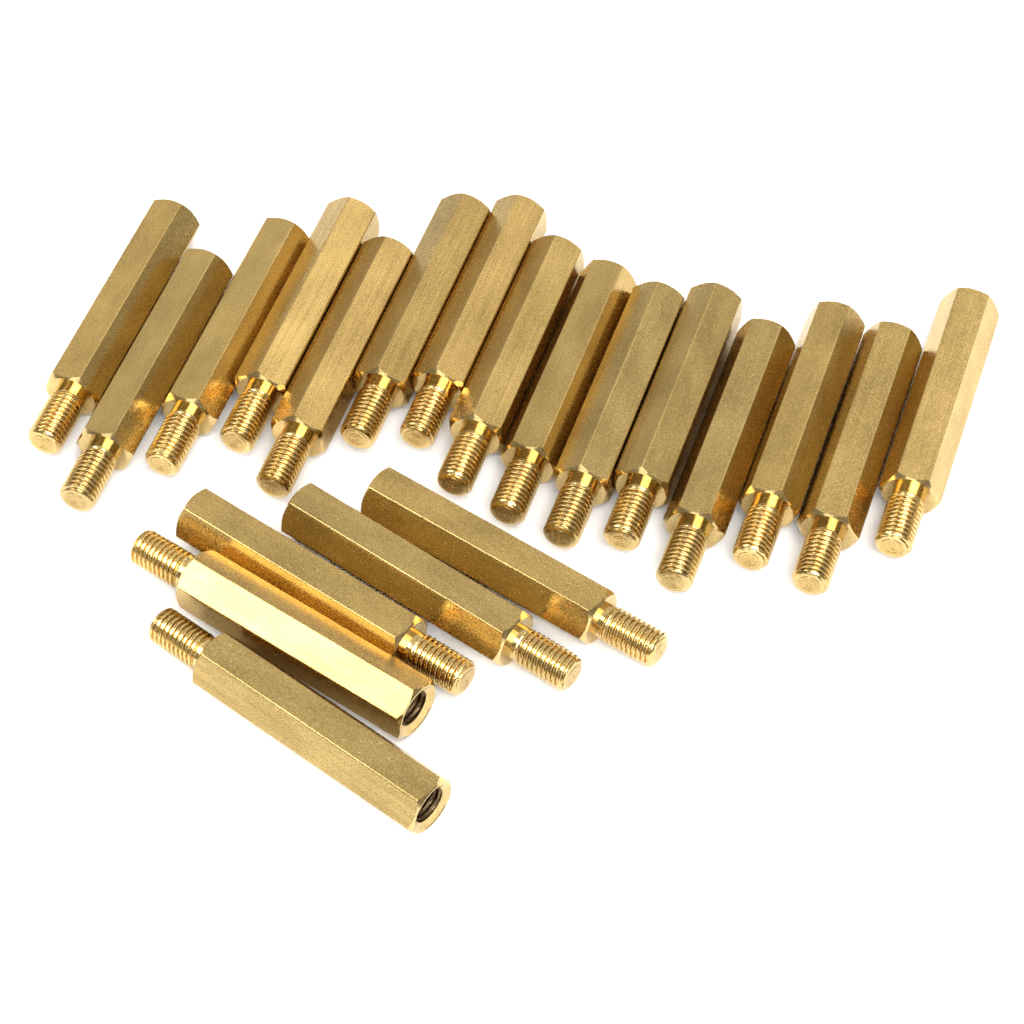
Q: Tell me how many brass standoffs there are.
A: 20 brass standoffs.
